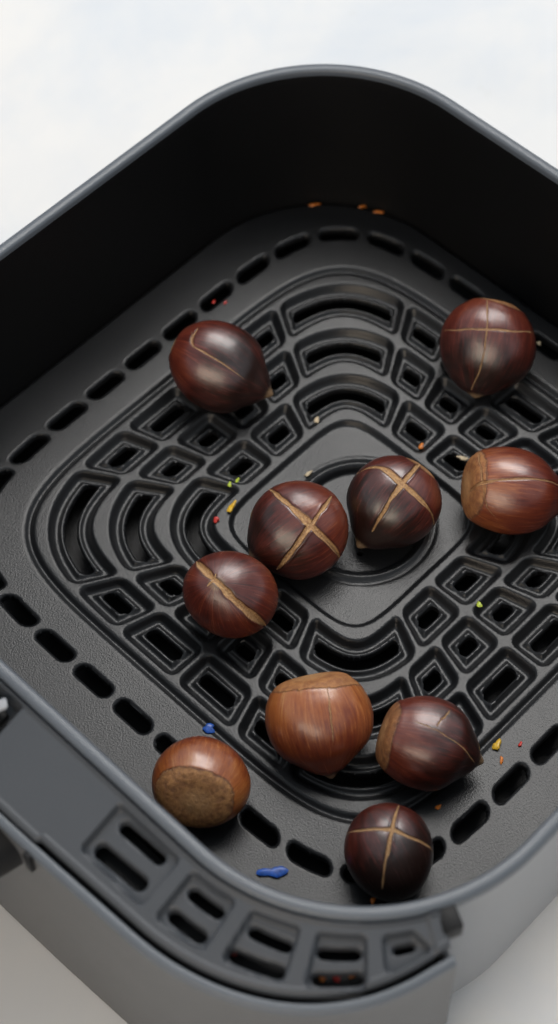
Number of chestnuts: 10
